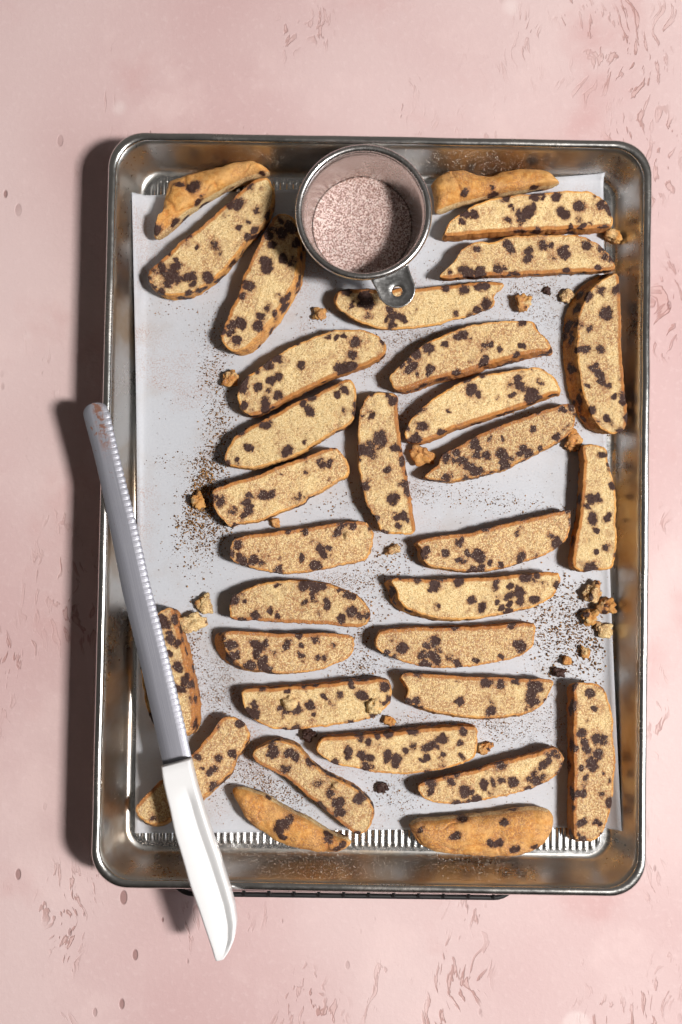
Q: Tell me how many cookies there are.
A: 32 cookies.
